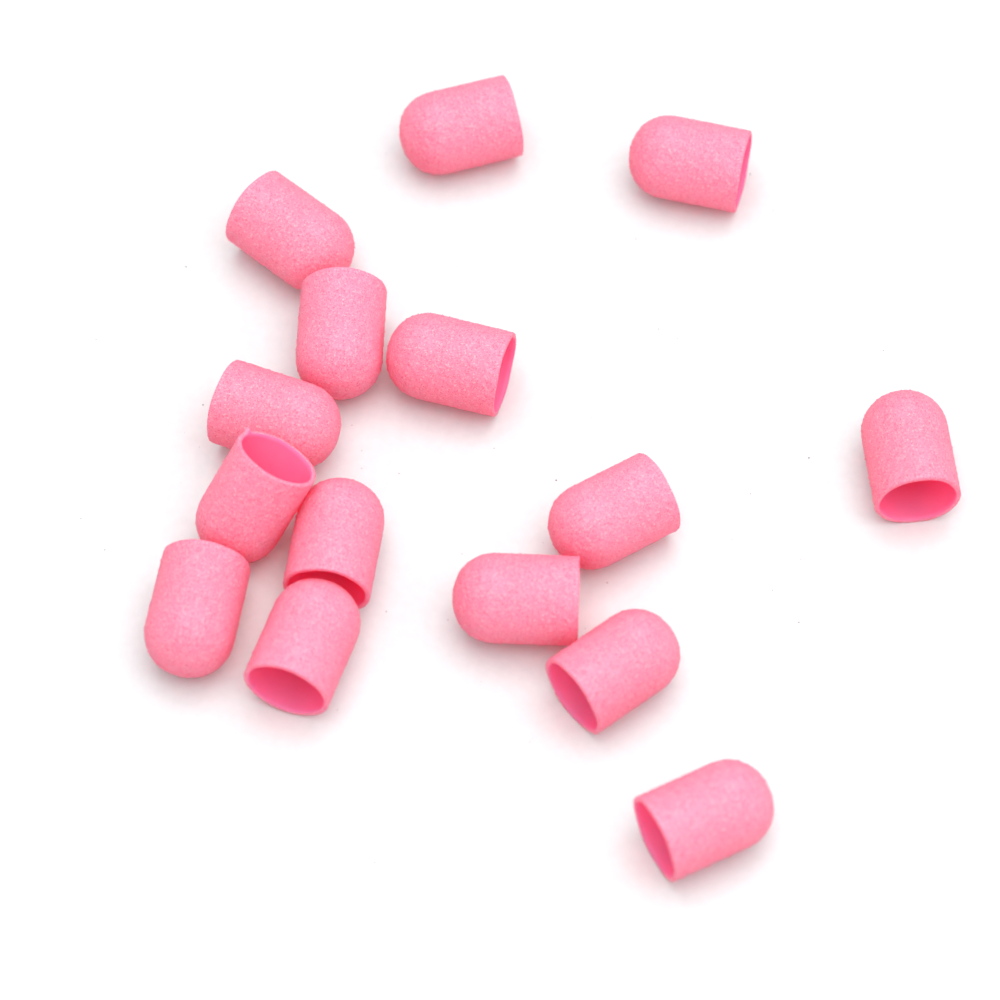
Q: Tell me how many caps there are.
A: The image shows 15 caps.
